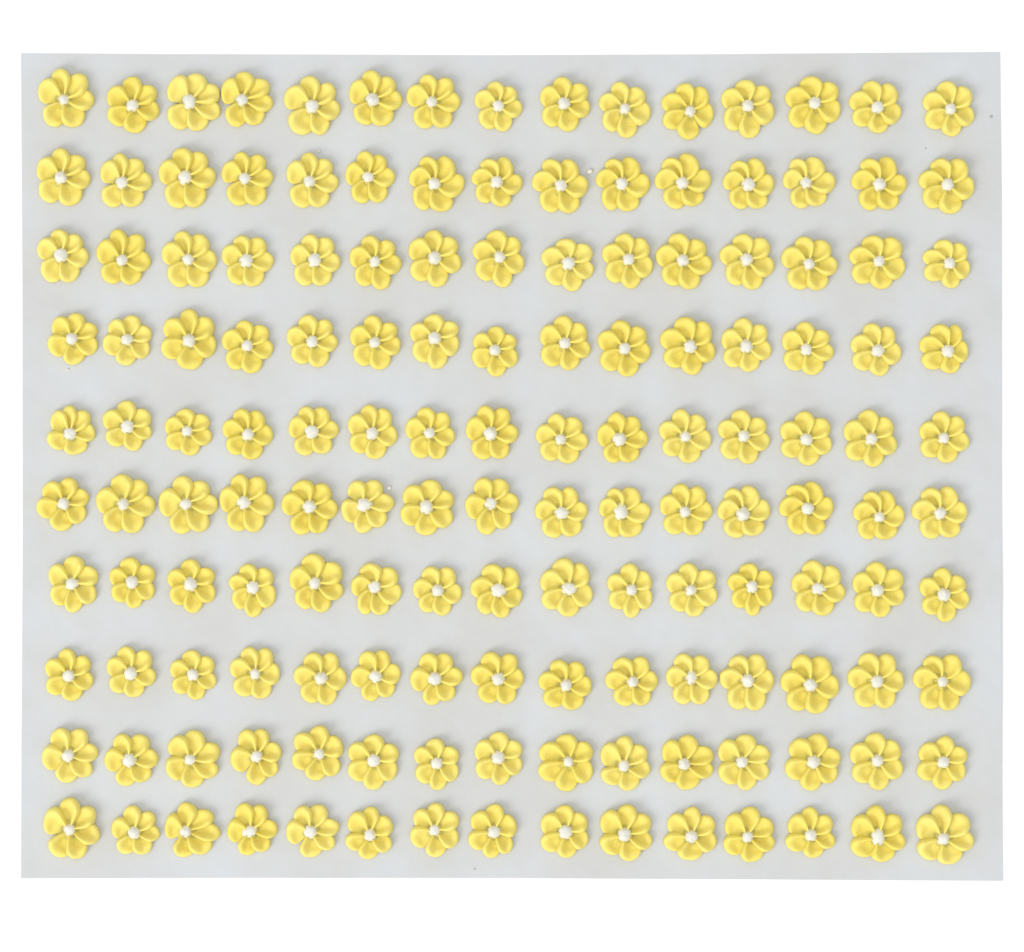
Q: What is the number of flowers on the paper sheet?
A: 150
